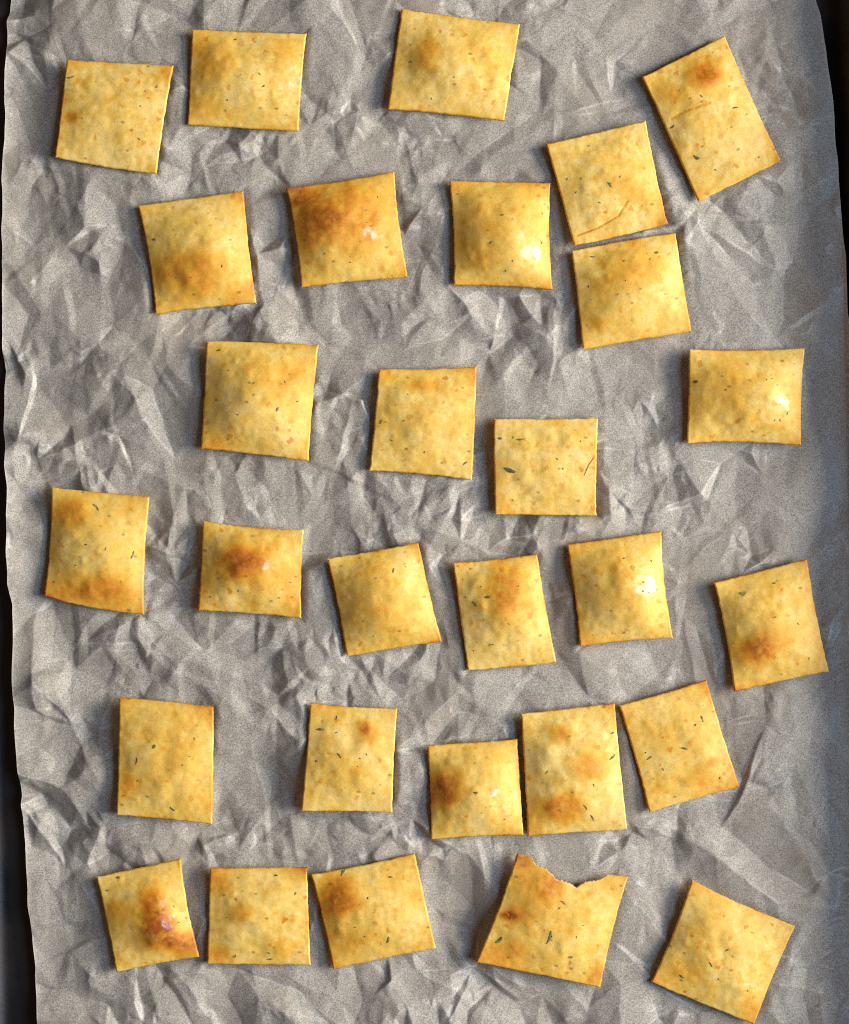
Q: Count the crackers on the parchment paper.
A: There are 29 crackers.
